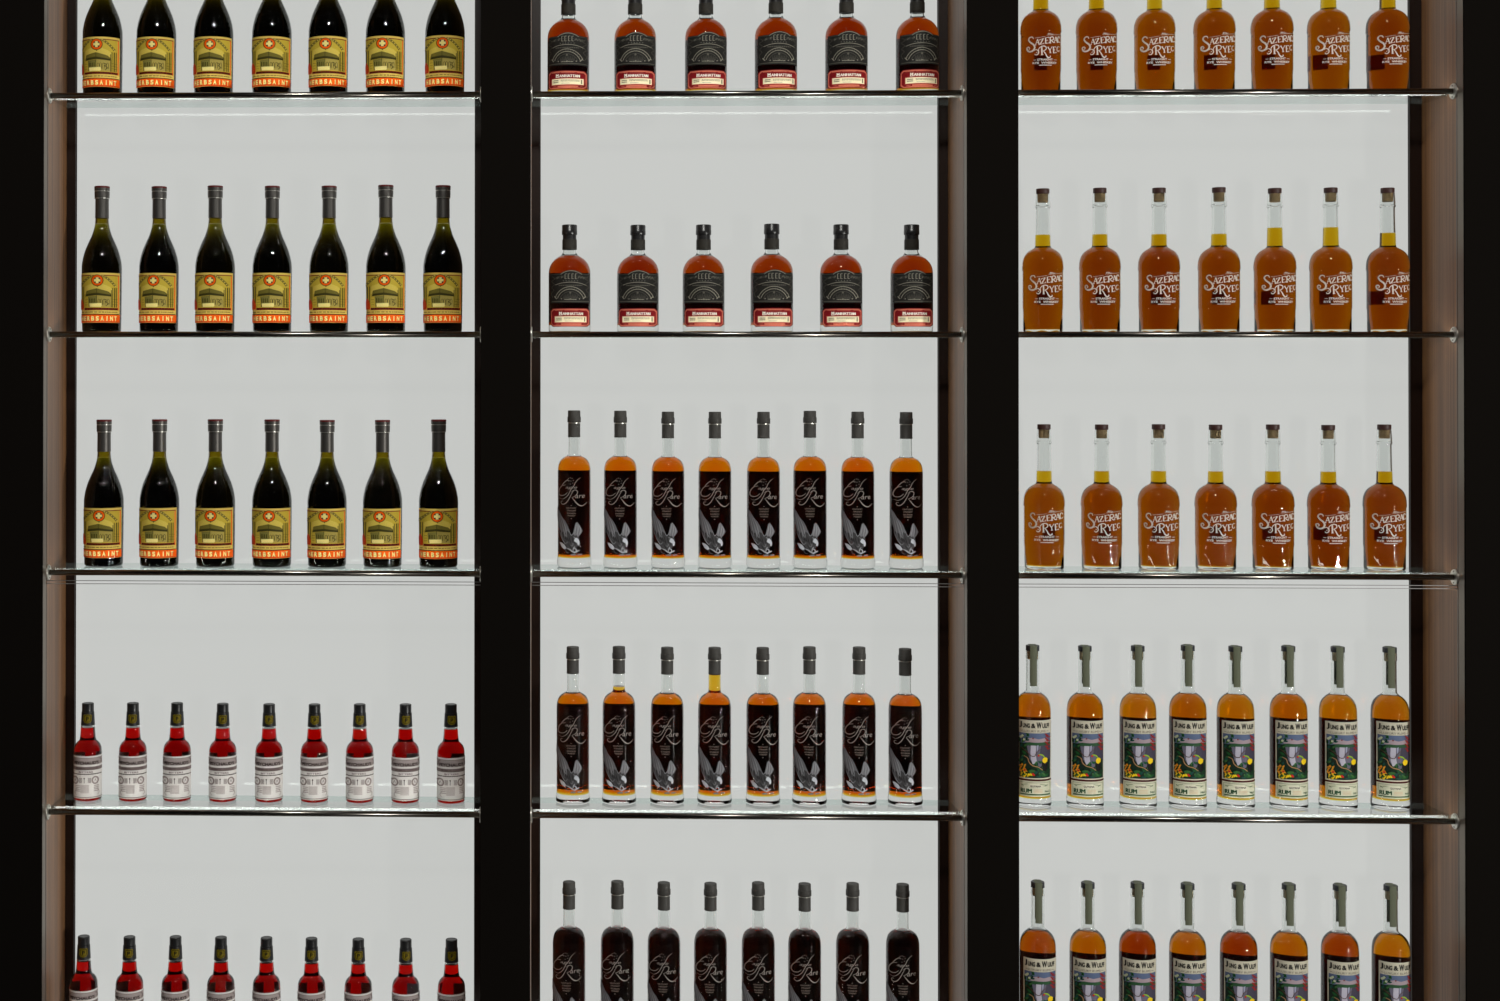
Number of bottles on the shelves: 112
